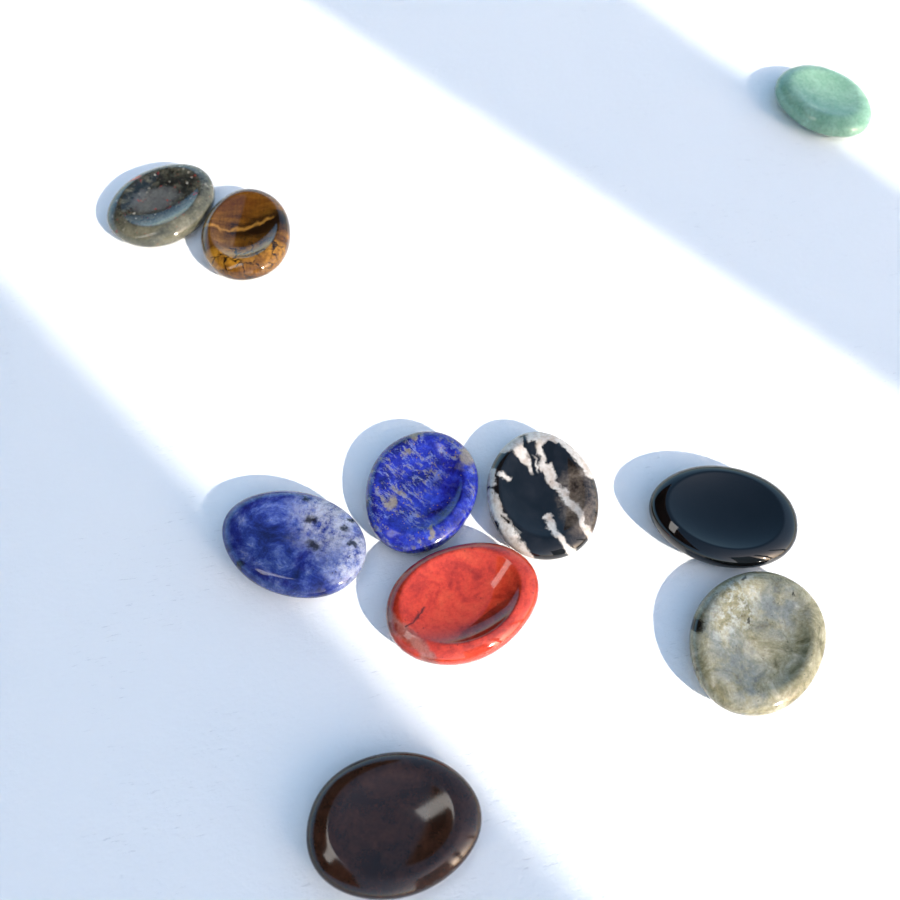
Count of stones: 10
